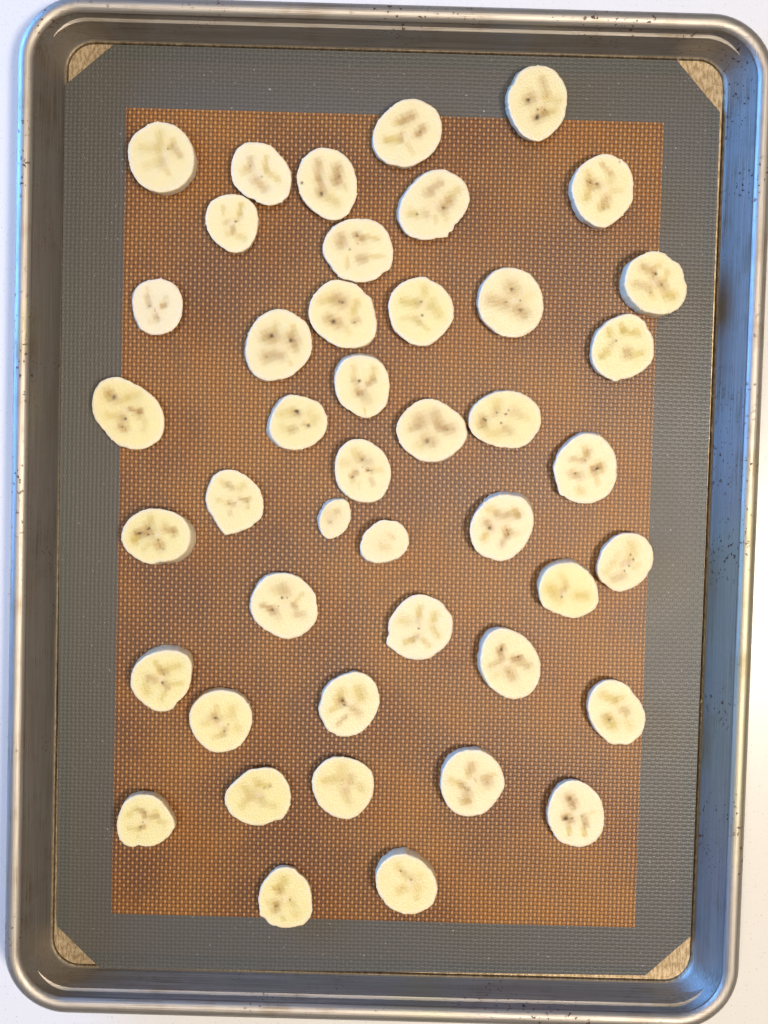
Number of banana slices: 44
